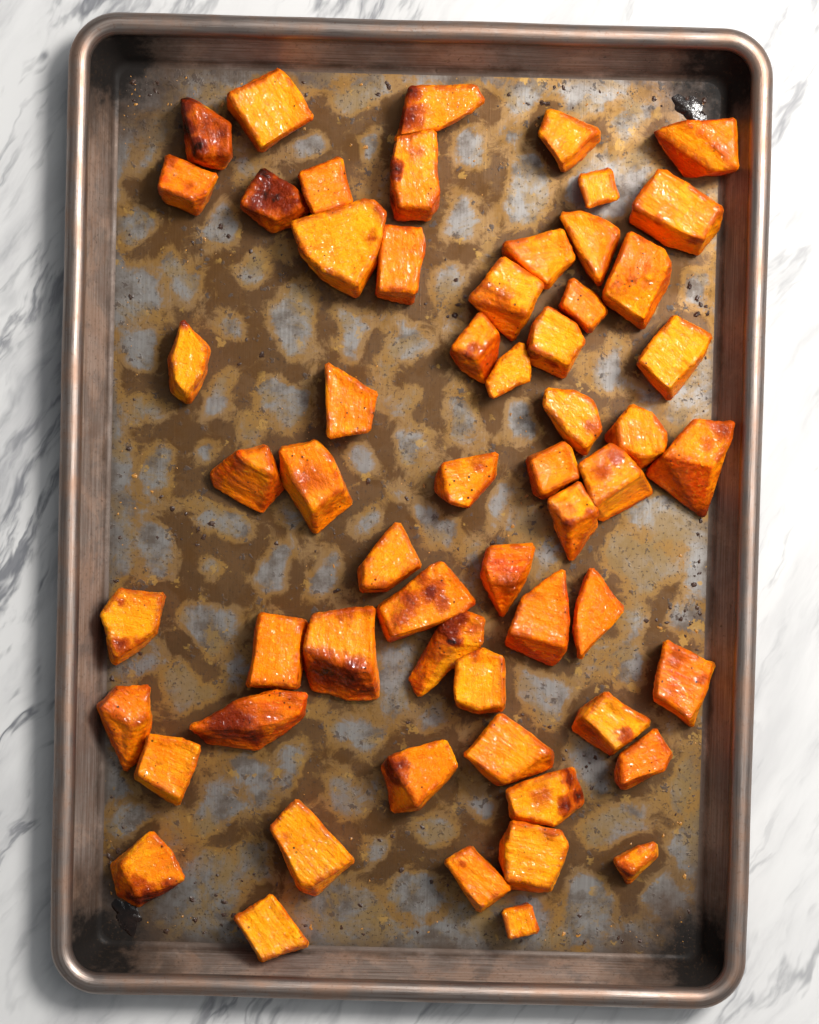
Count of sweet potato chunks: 59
